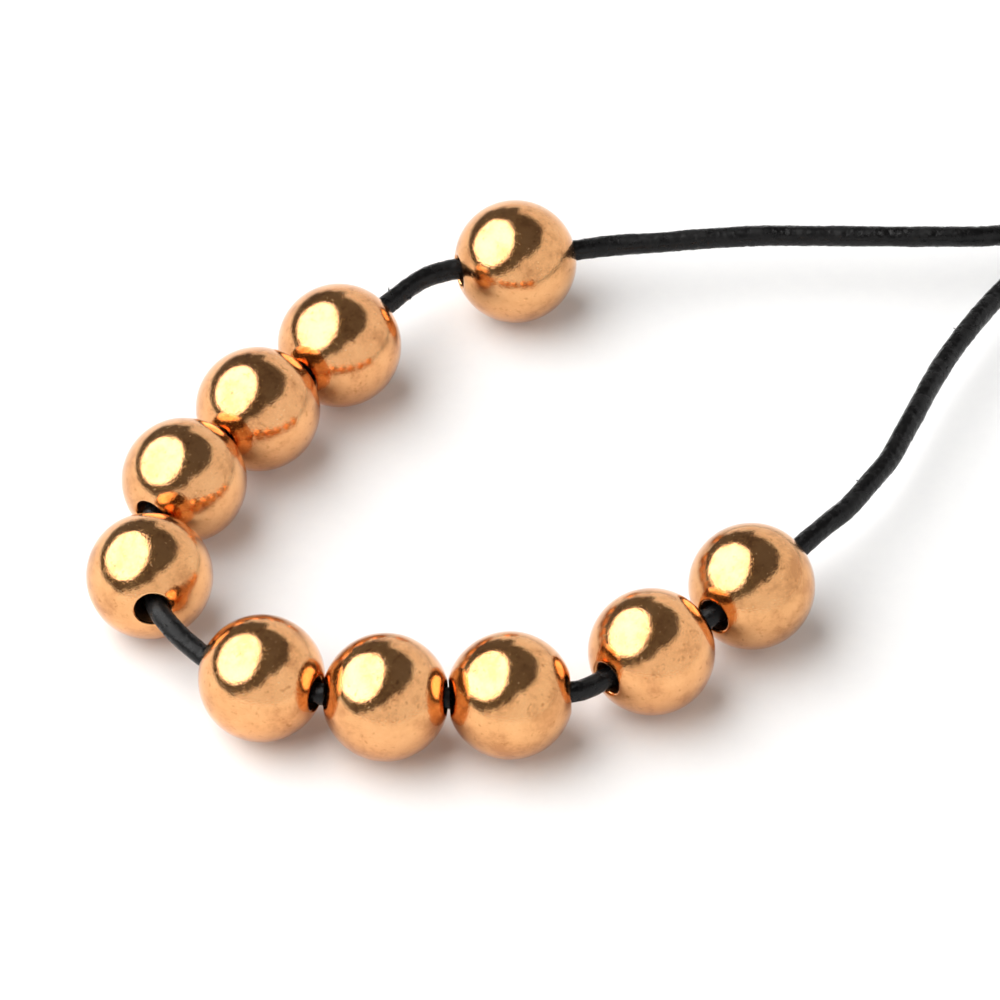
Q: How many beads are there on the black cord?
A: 10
